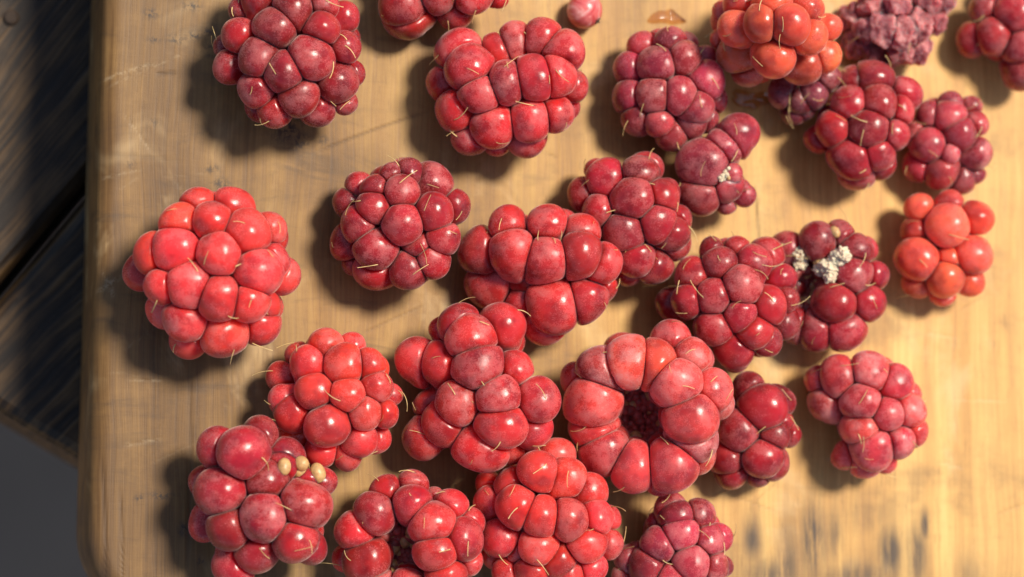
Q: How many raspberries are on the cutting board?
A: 27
